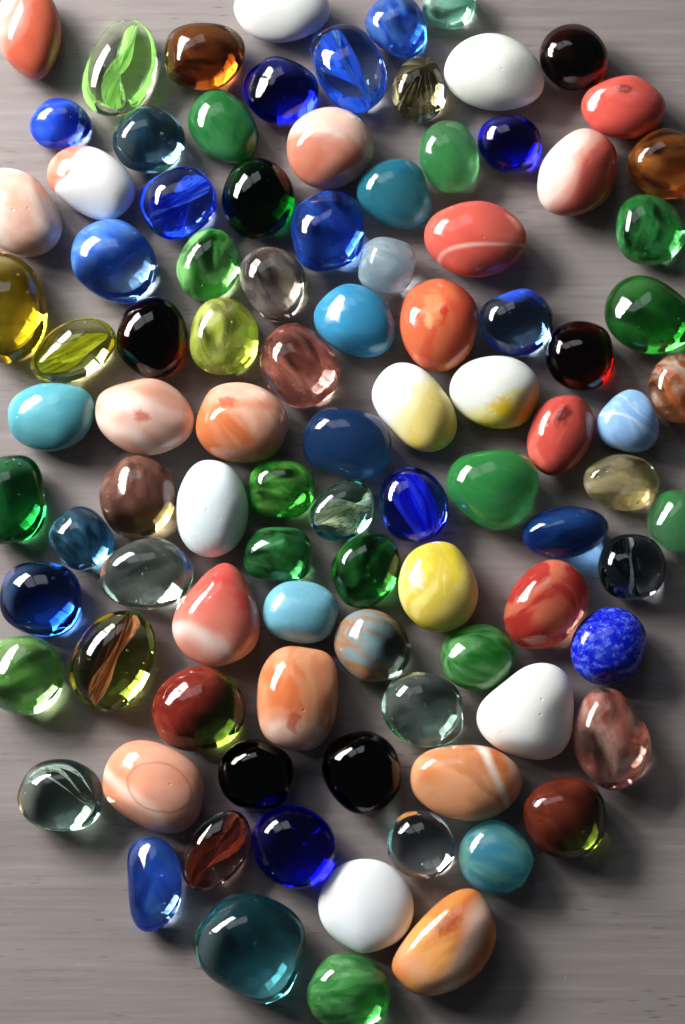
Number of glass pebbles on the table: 96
